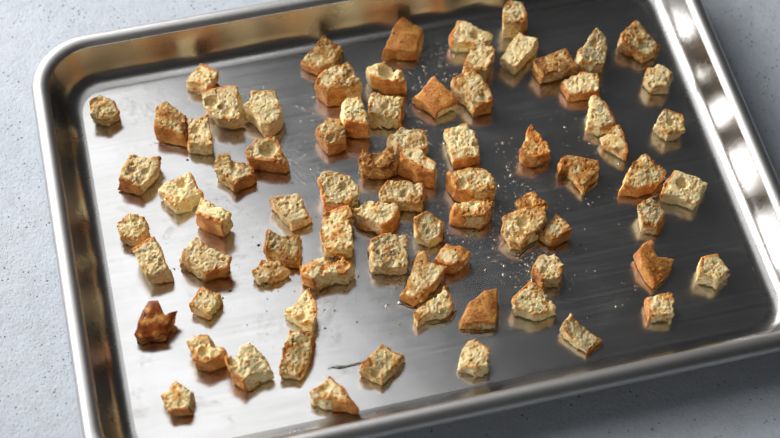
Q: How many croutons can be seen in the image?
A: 79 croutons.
